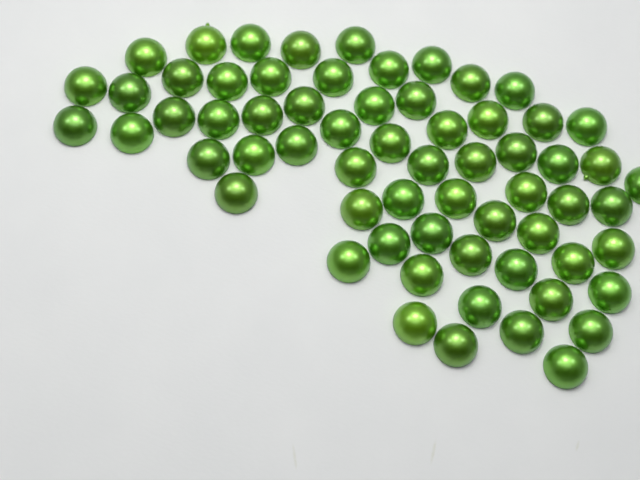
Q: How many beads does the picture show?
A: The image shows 64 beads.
